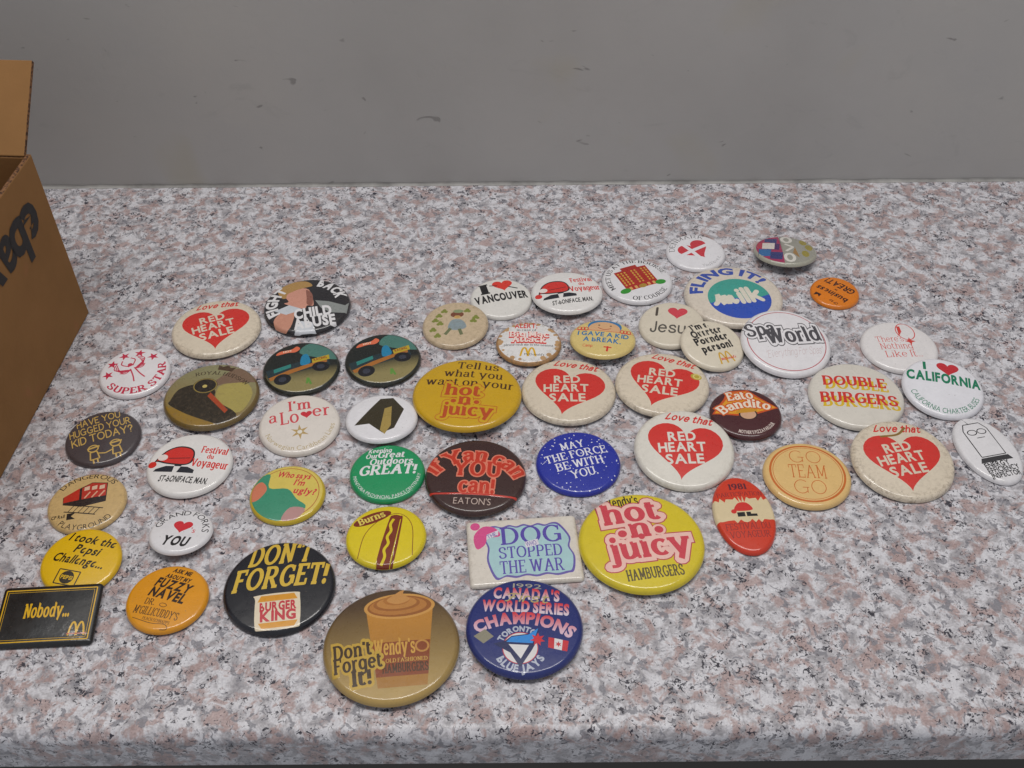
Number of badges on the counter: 50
